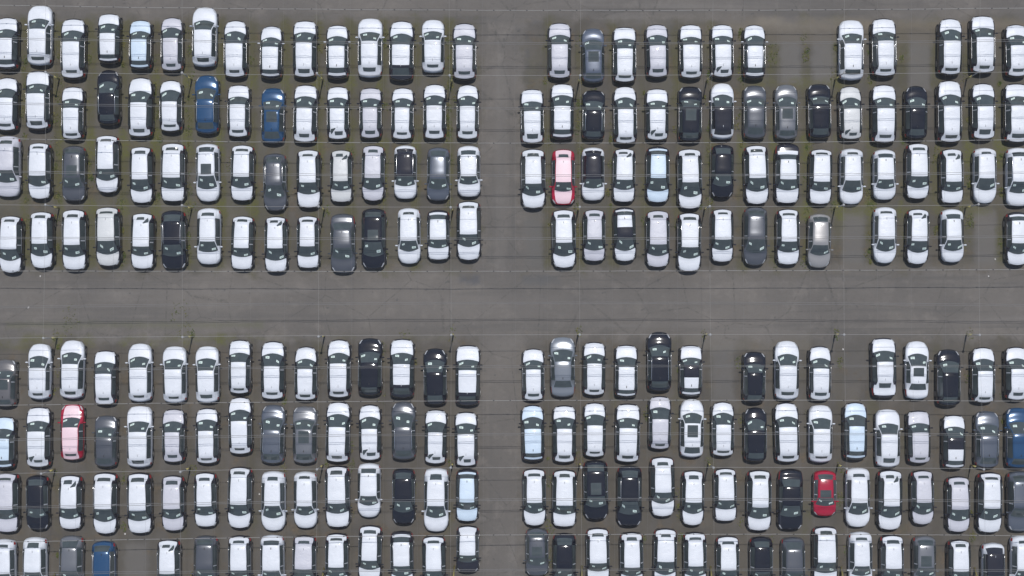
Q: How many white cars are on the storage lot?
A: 188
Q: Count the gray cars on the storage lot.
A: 22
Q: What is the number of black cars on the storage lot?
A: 21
